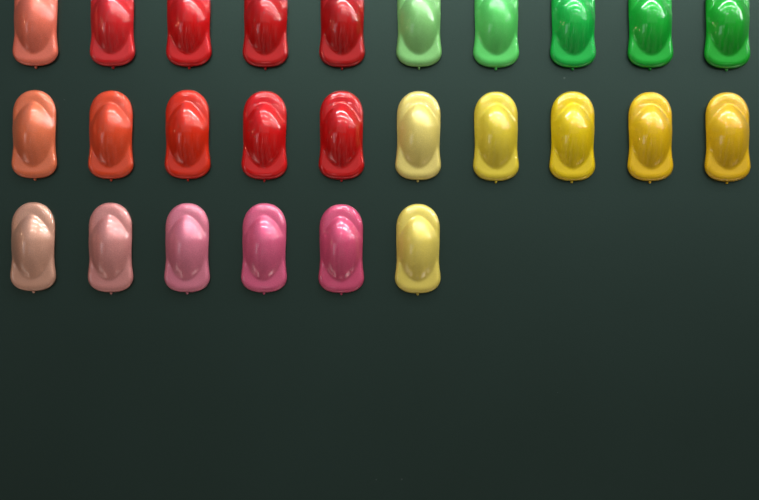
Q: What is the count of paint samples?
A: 26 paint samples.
